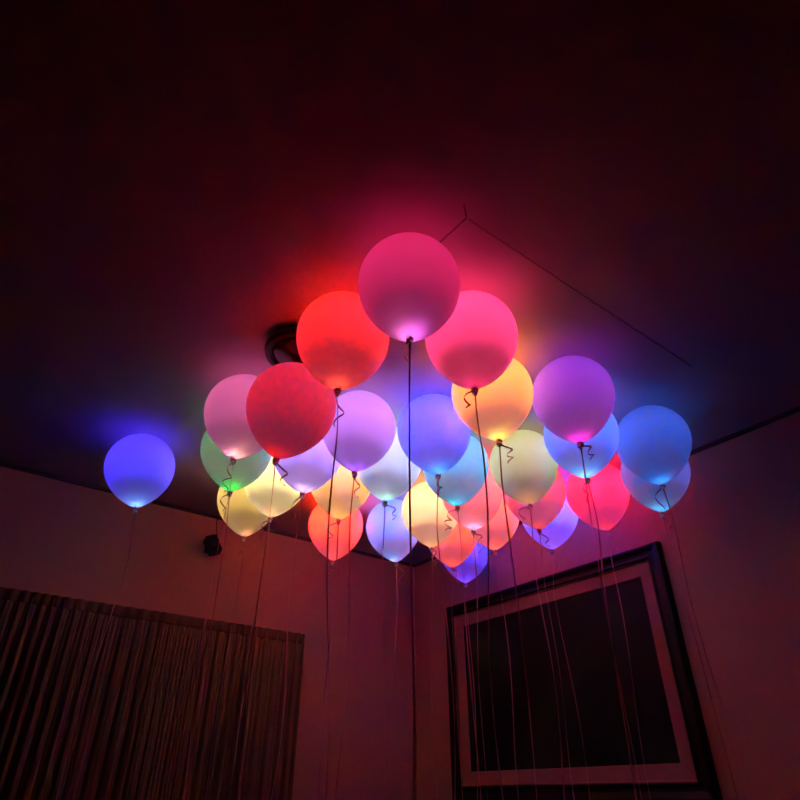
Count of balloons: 31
